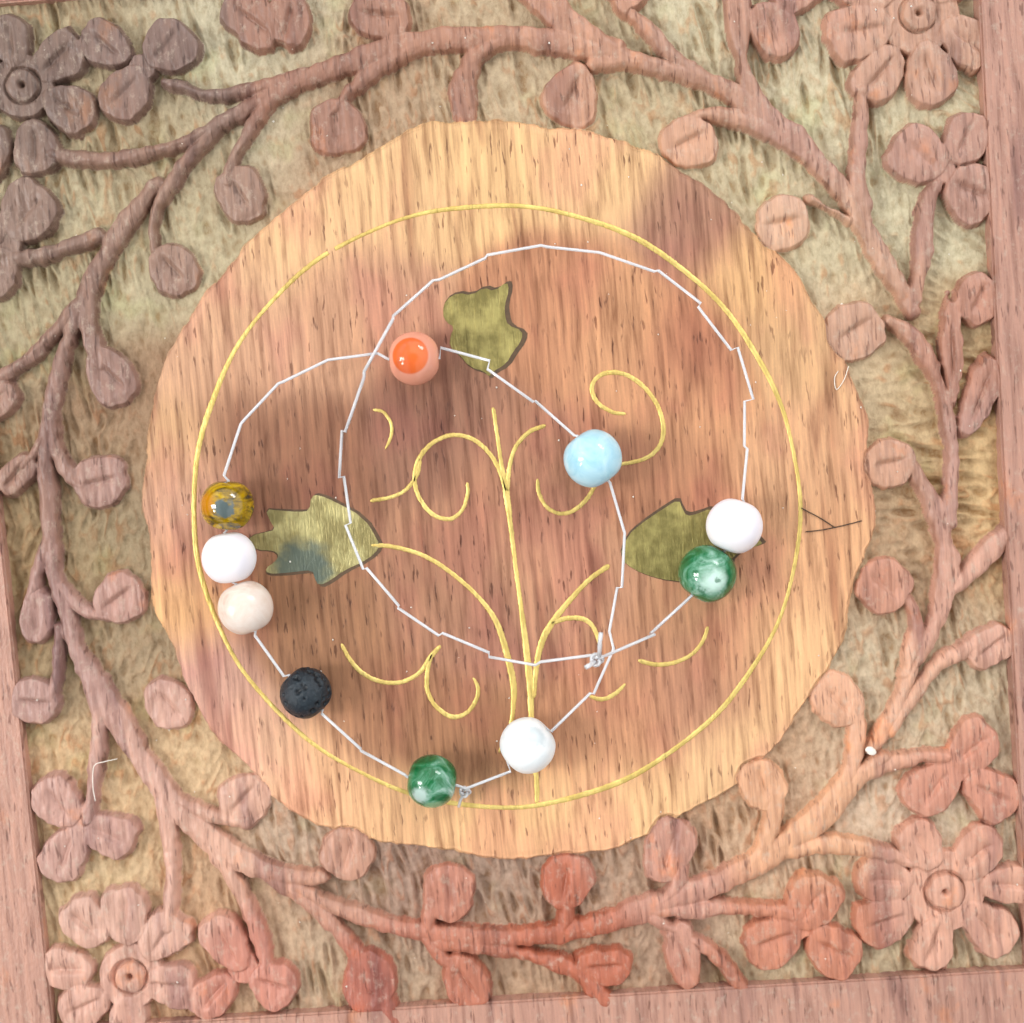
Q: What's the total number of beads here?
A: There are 10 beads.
